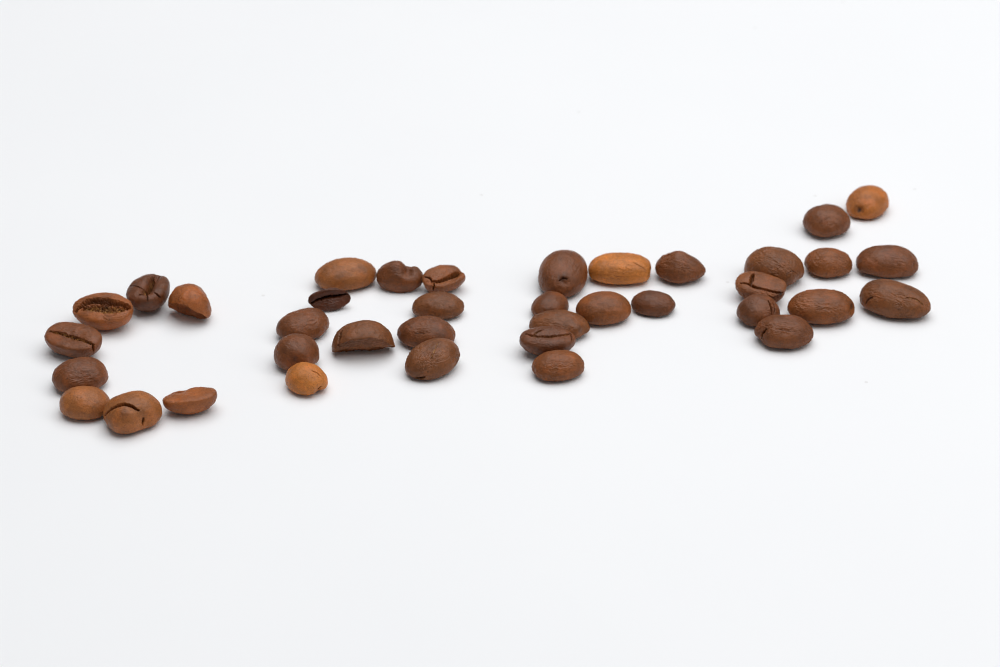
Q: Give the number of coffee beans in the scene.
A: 38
